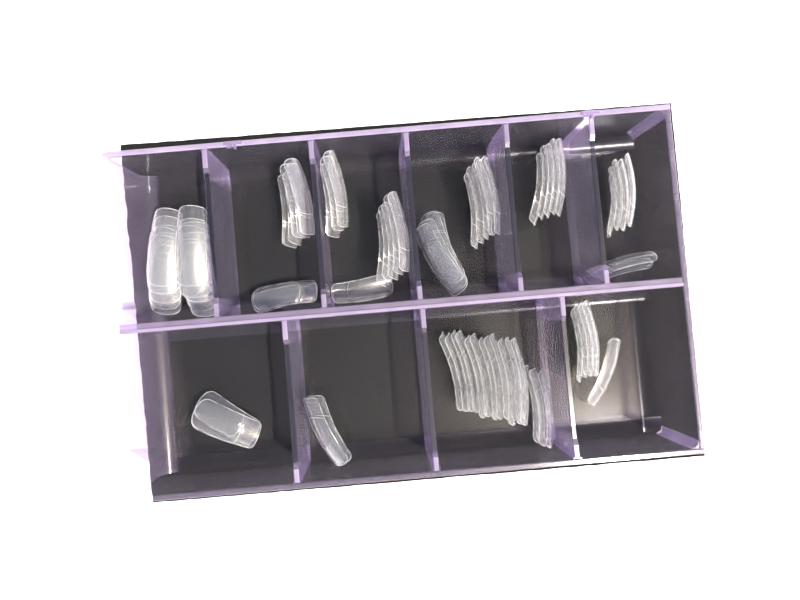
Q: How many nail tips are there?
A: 70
